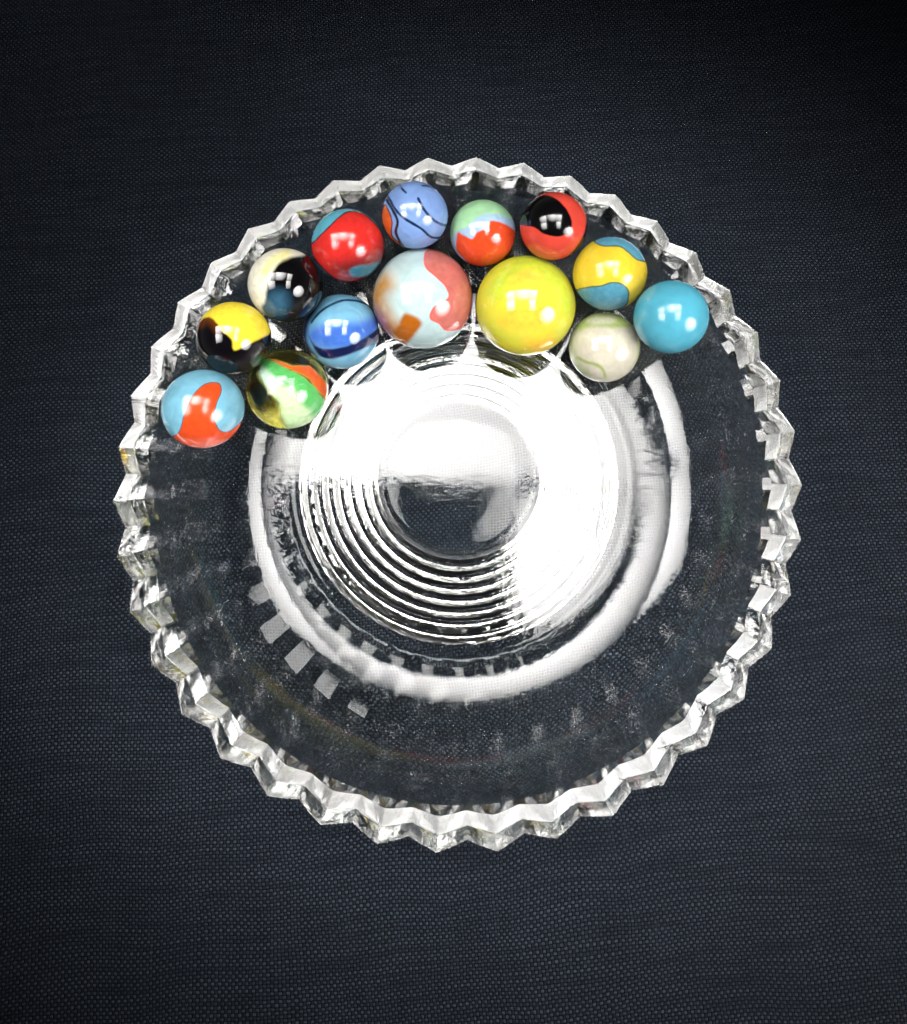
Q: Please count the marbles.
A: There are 14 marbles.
